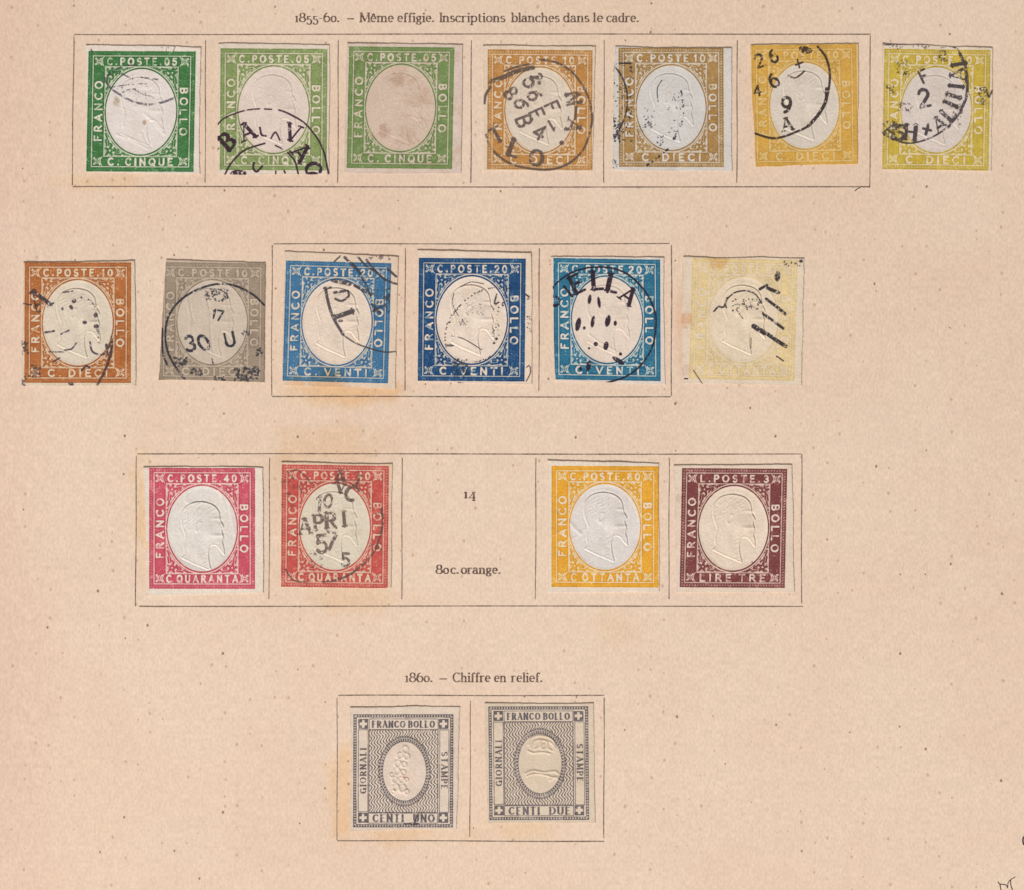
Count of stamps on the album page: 19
